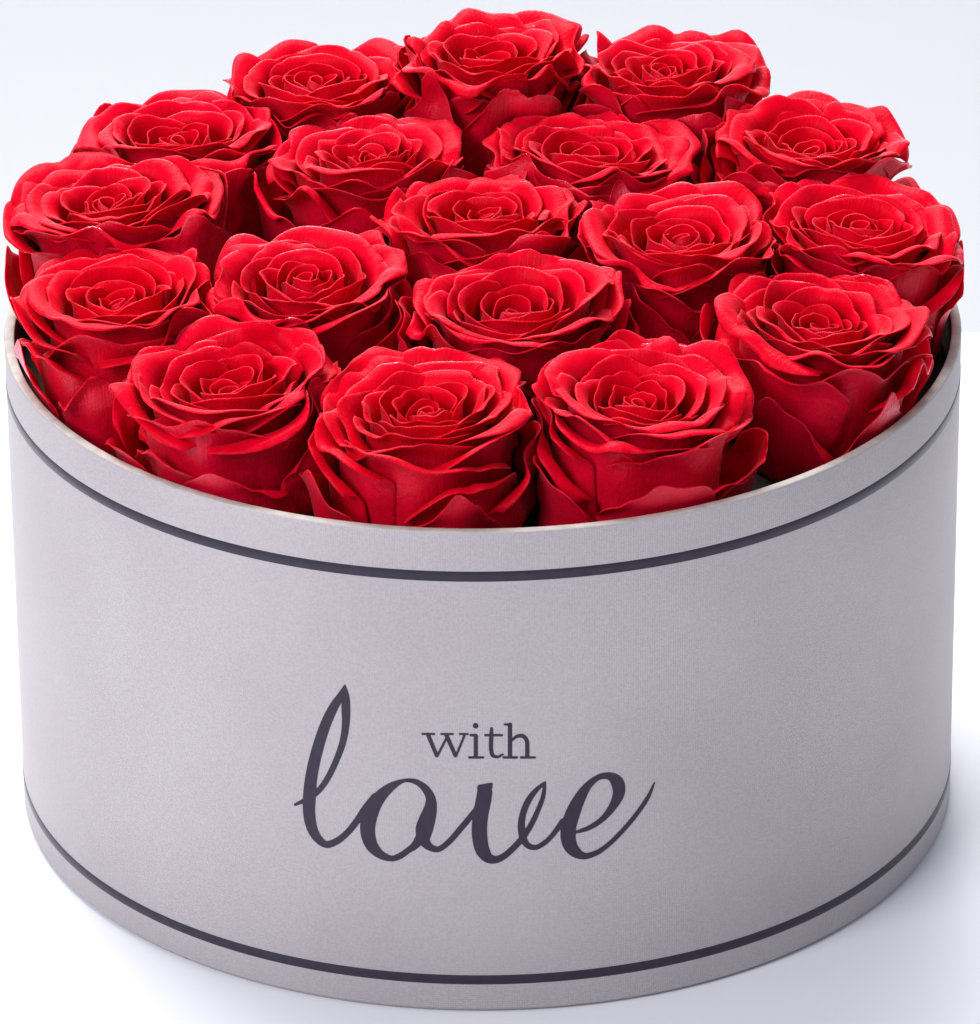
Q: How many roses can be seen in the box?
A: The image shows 18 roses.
